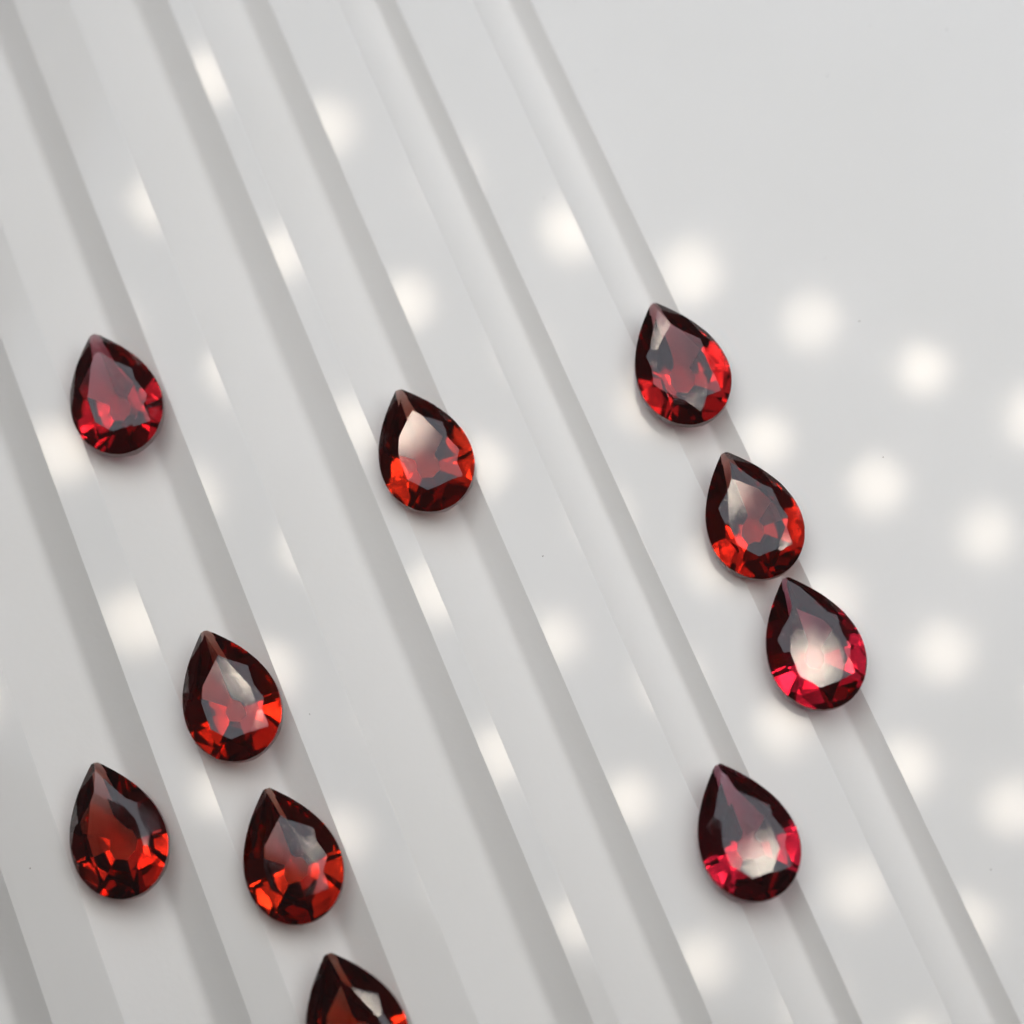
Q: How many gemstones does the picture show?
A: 10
